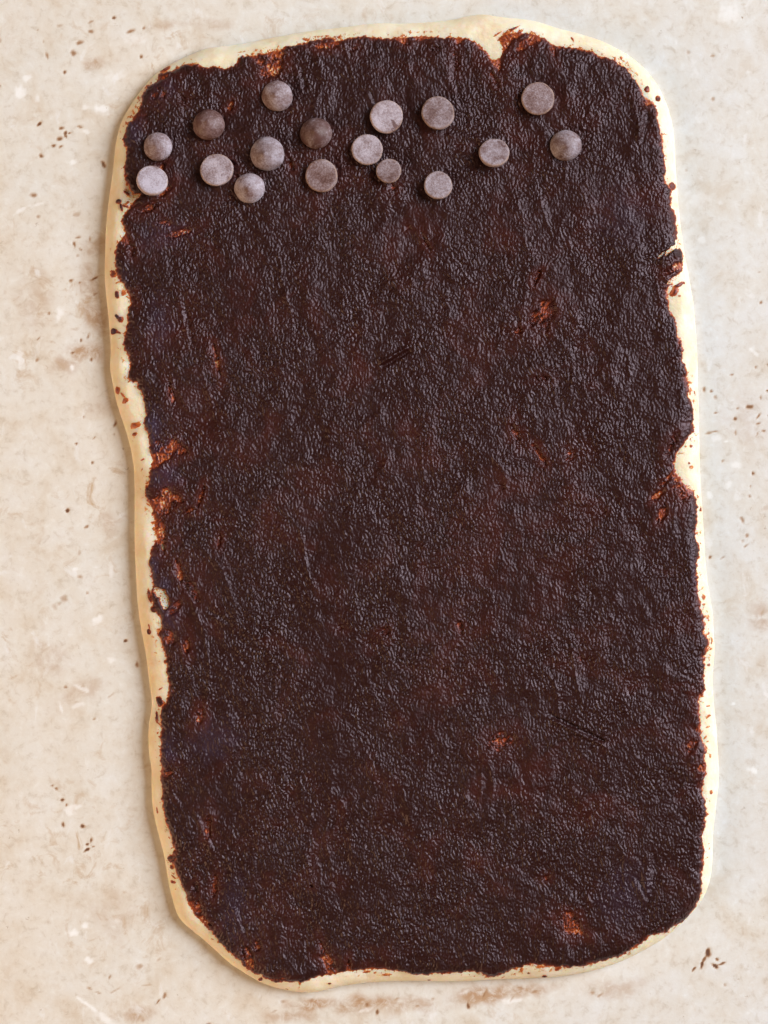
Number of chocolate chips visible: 17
